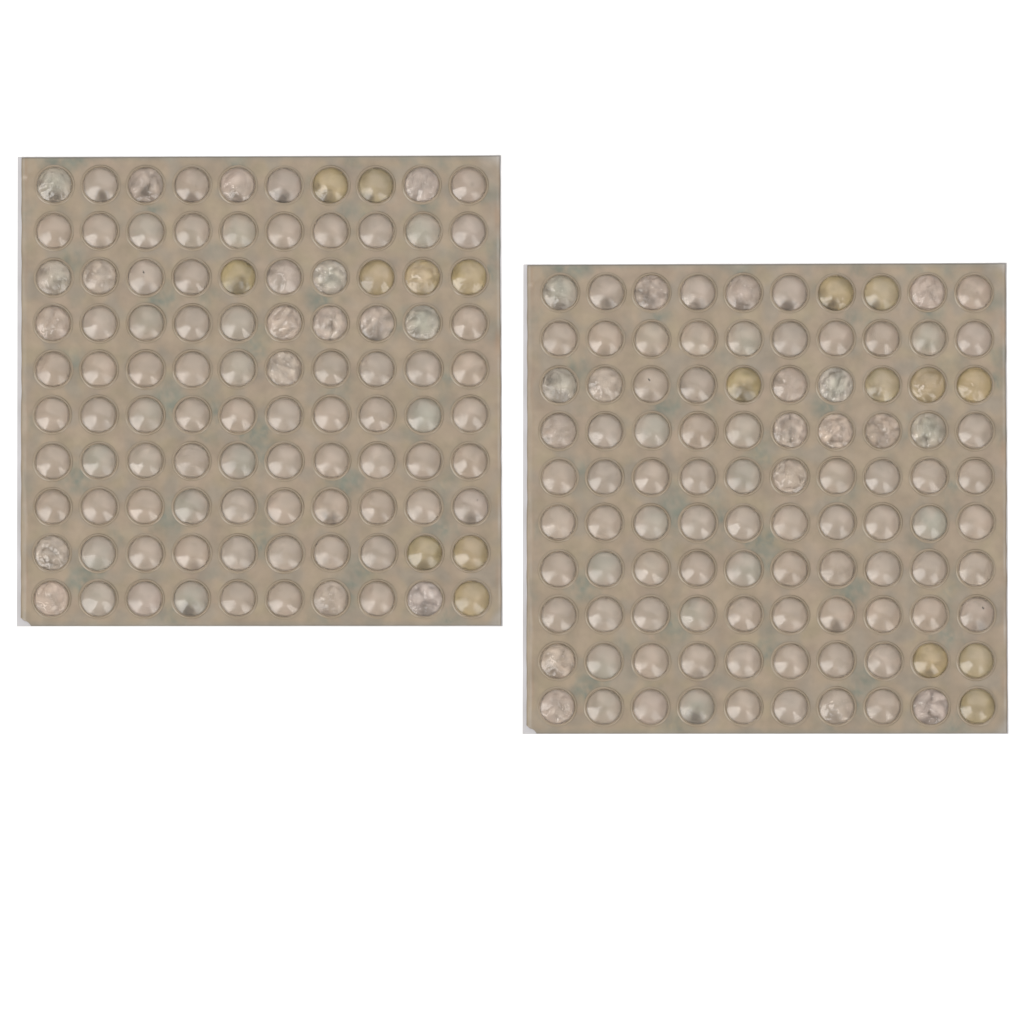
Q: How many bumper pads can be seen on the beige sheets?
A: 200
